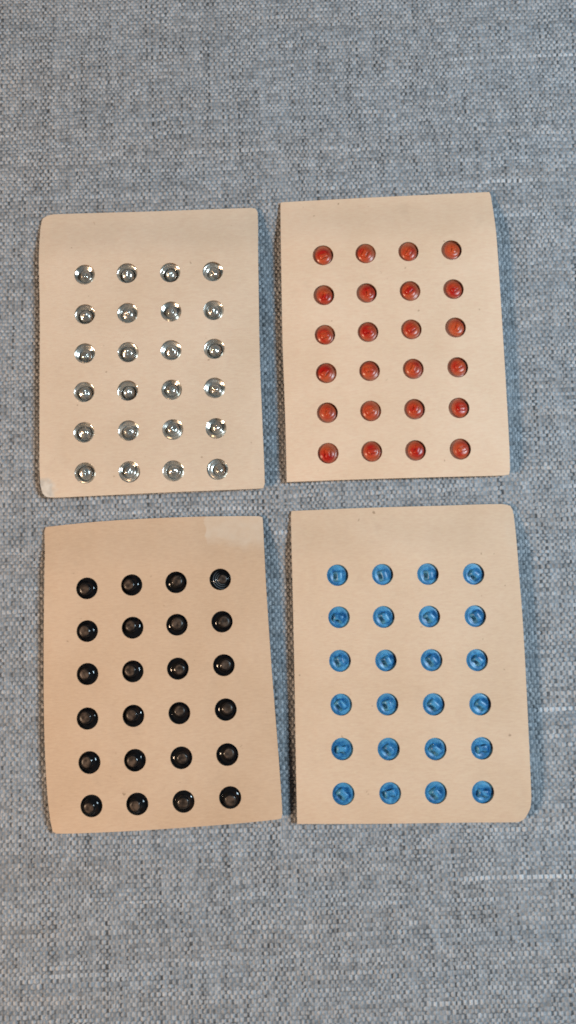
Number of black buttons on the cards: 24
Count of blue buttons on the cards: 24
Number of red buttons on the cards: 24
